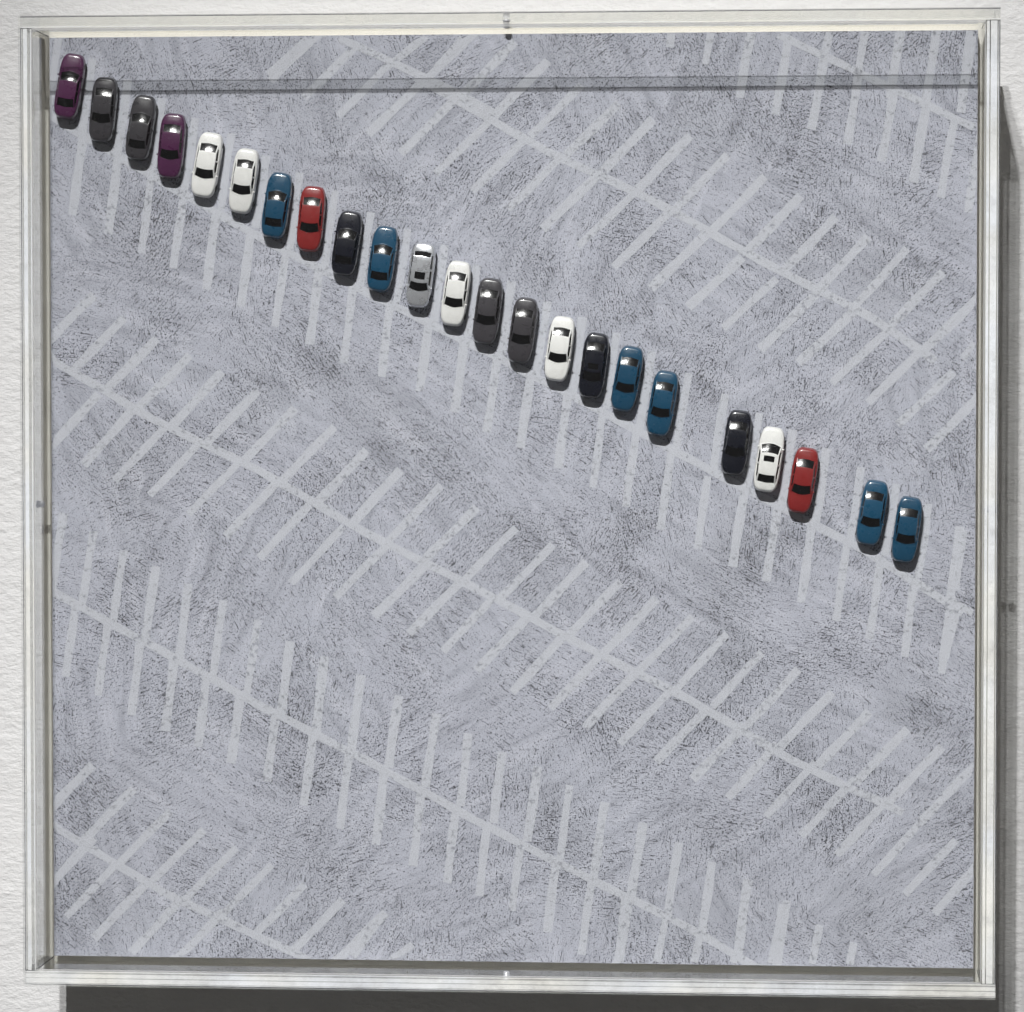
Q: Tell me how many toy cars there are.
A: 23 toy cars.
